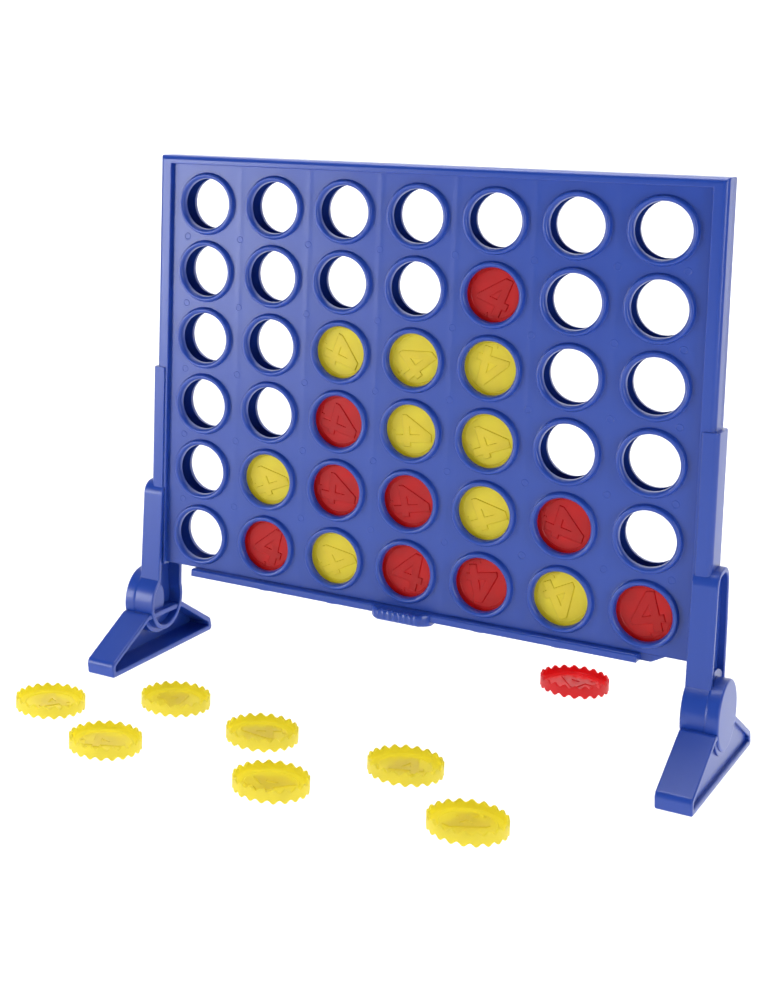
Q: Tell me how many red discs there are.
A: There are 10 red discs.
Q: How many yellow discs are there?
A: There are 16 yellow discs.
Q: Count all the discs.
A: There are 26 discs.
